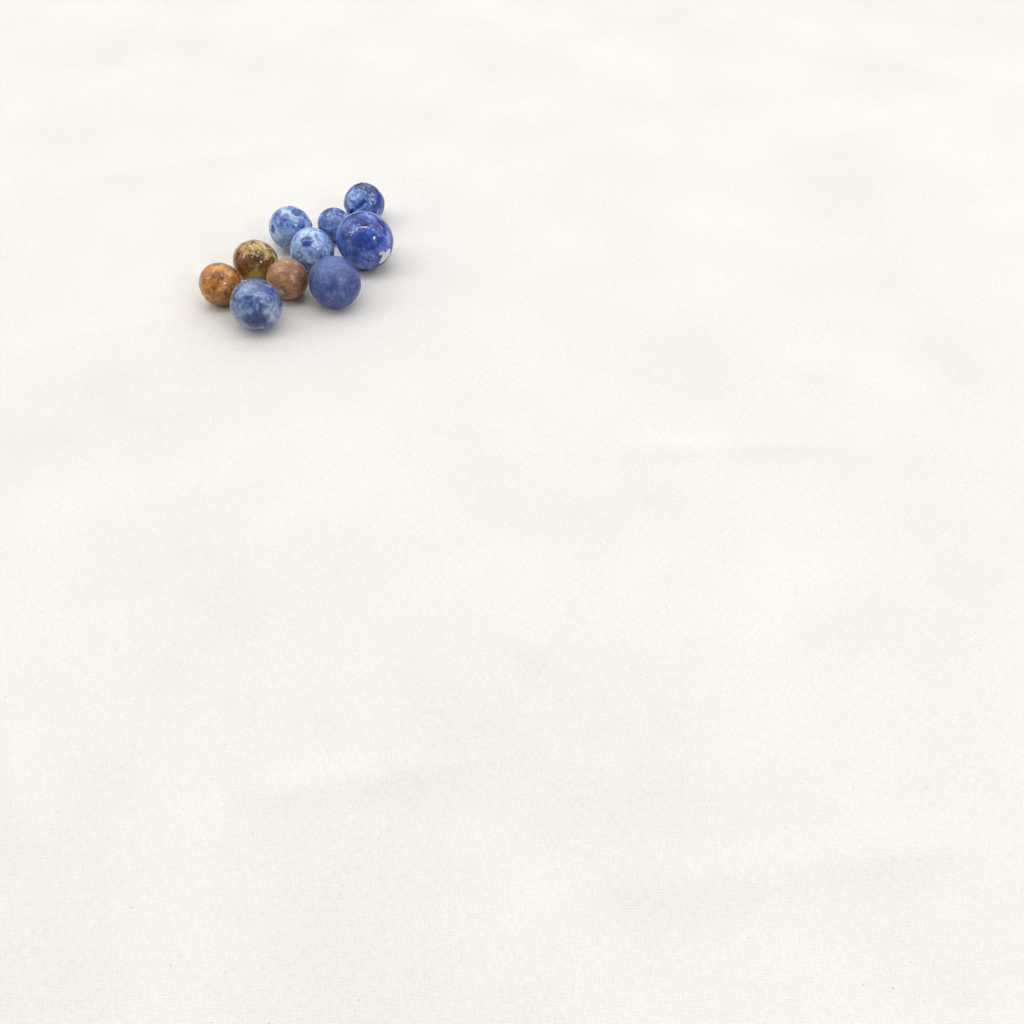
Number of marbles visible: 10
